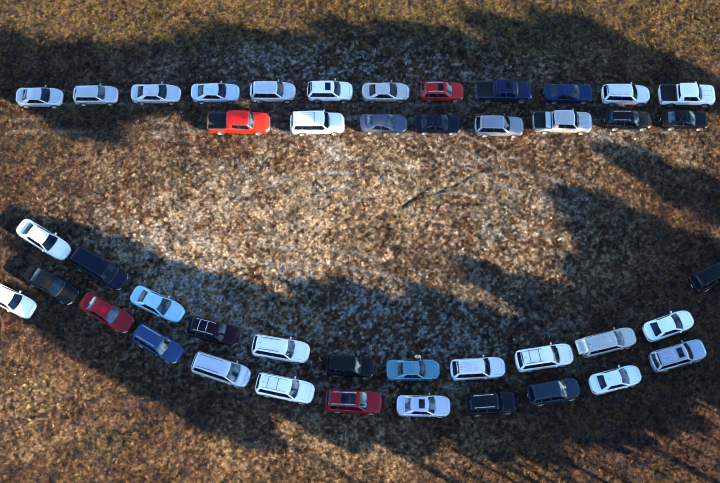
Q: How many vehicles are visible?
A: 44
